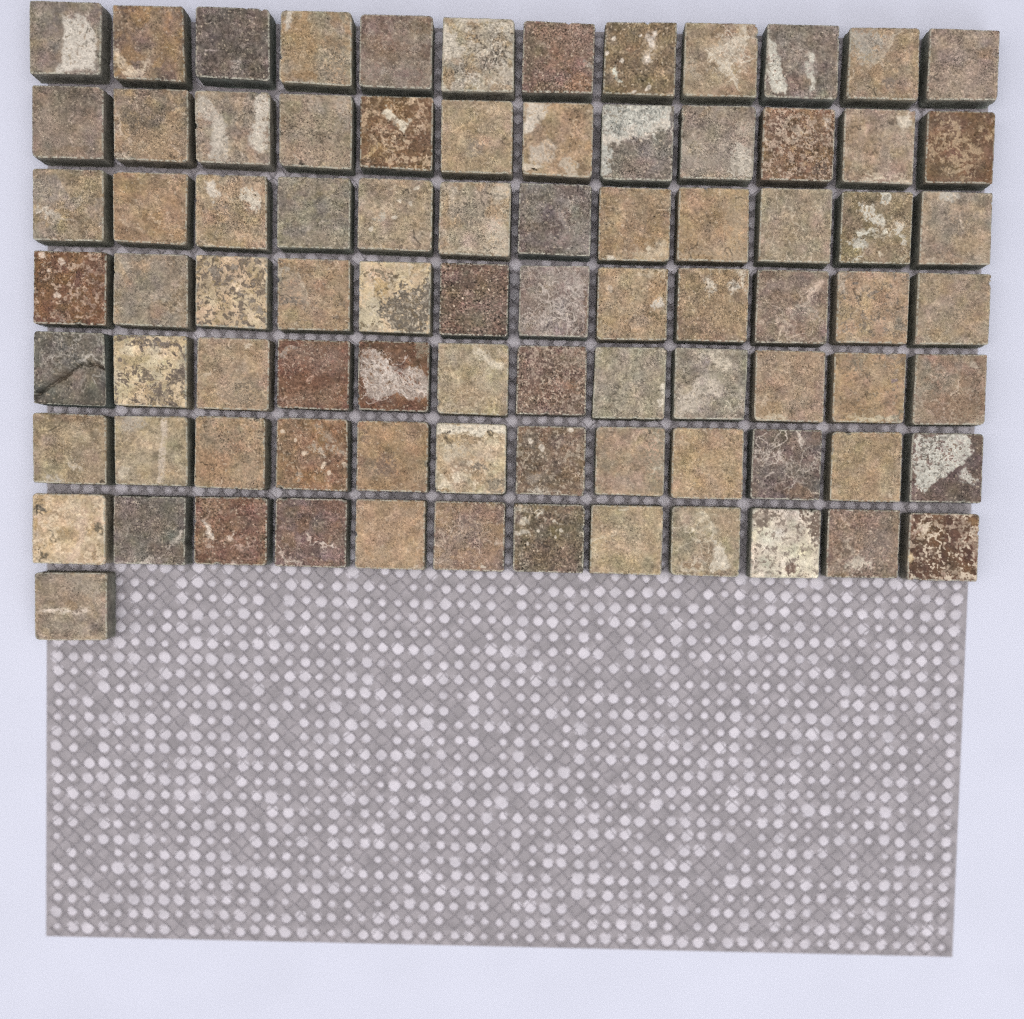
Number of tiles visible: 85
